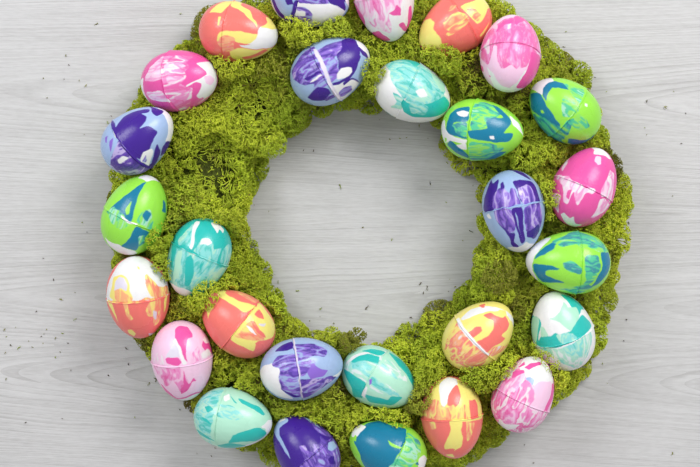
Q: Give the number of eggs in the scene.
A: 28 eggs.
